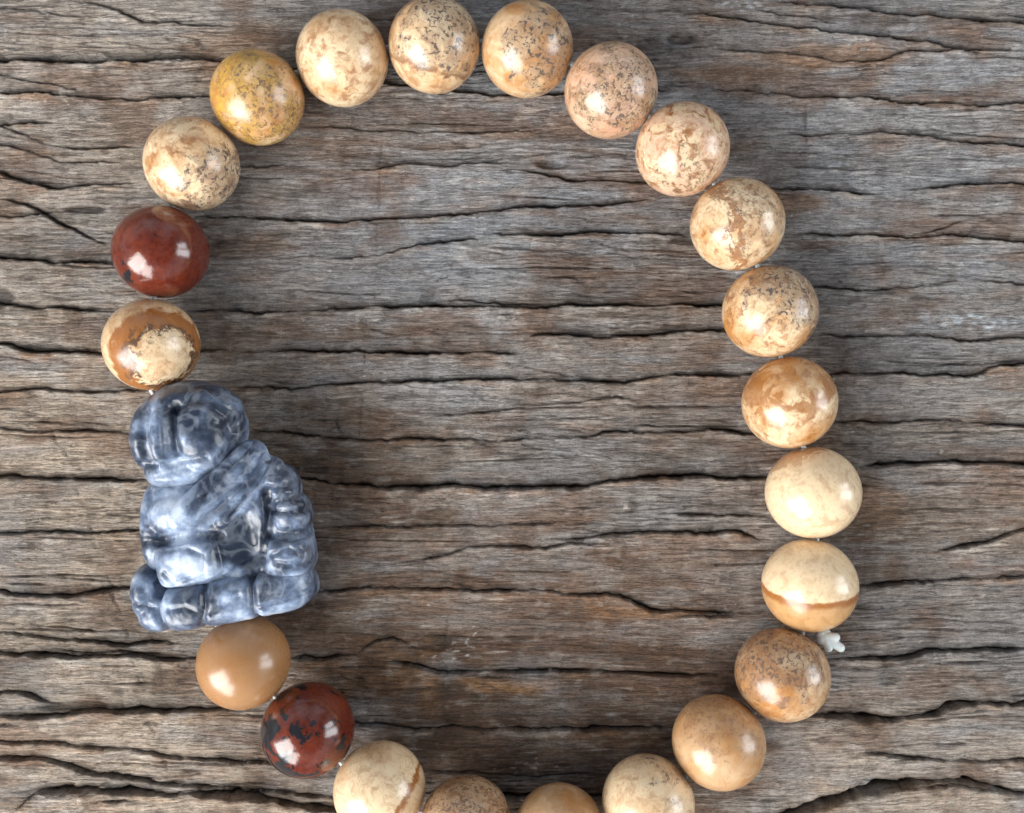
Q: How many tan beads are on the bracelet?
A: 20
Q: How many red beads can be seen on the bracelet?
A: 2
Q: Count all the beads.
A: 22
